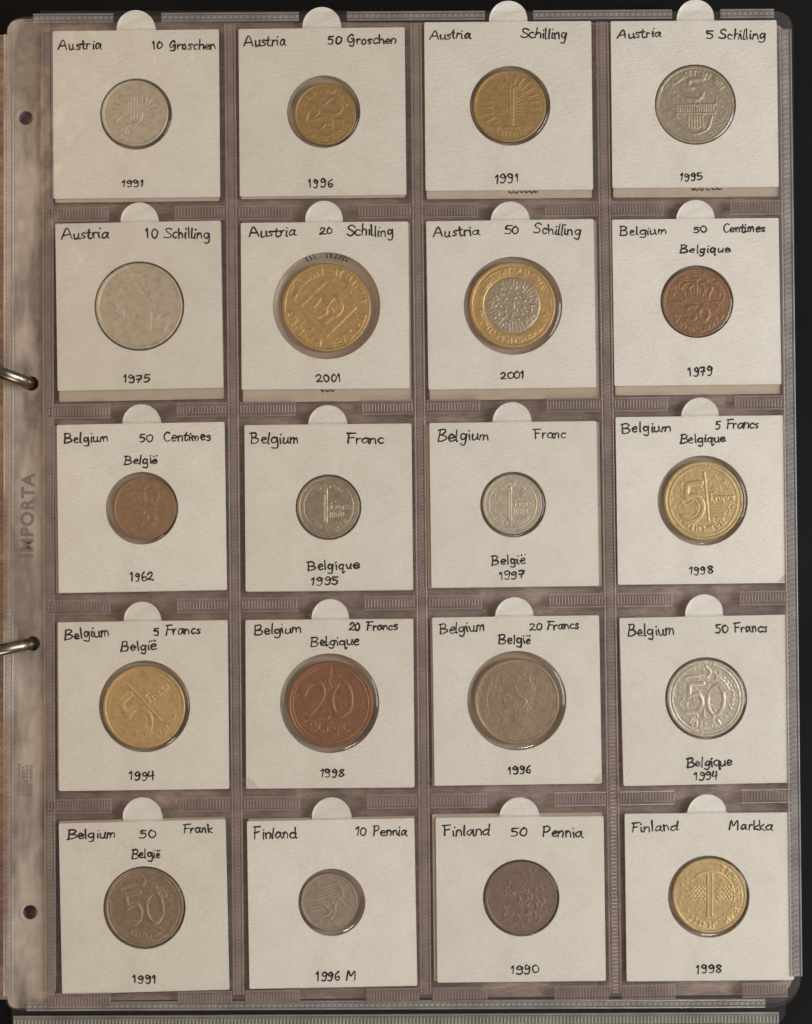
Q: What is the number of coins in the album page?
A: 20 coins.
